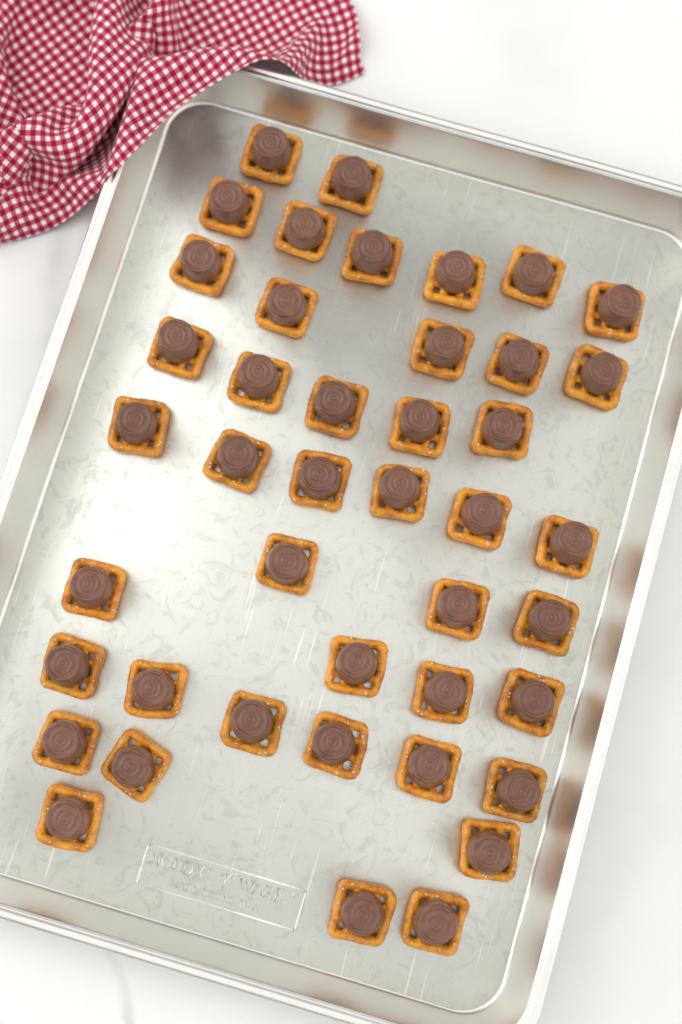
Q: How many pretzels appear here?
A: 43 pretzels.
